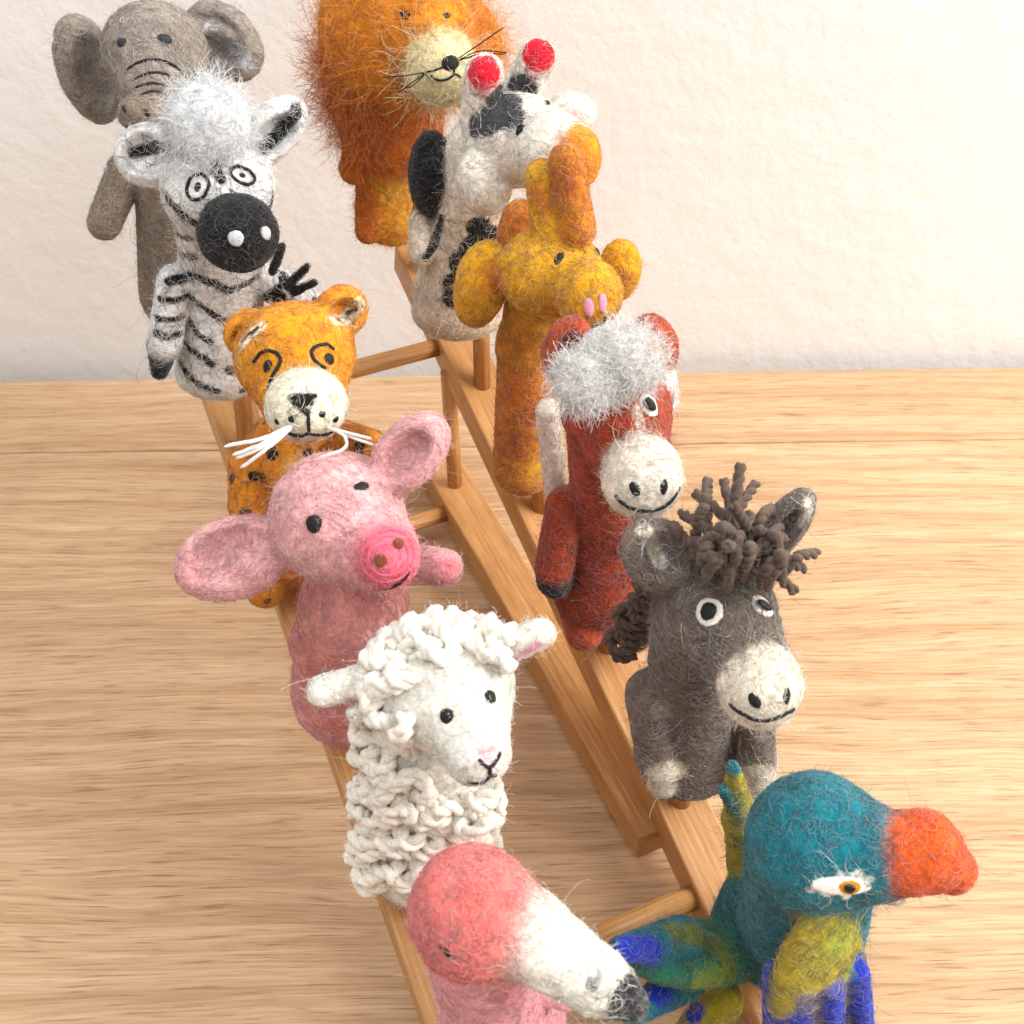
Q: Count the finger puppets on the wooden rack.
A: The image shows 12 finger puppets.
